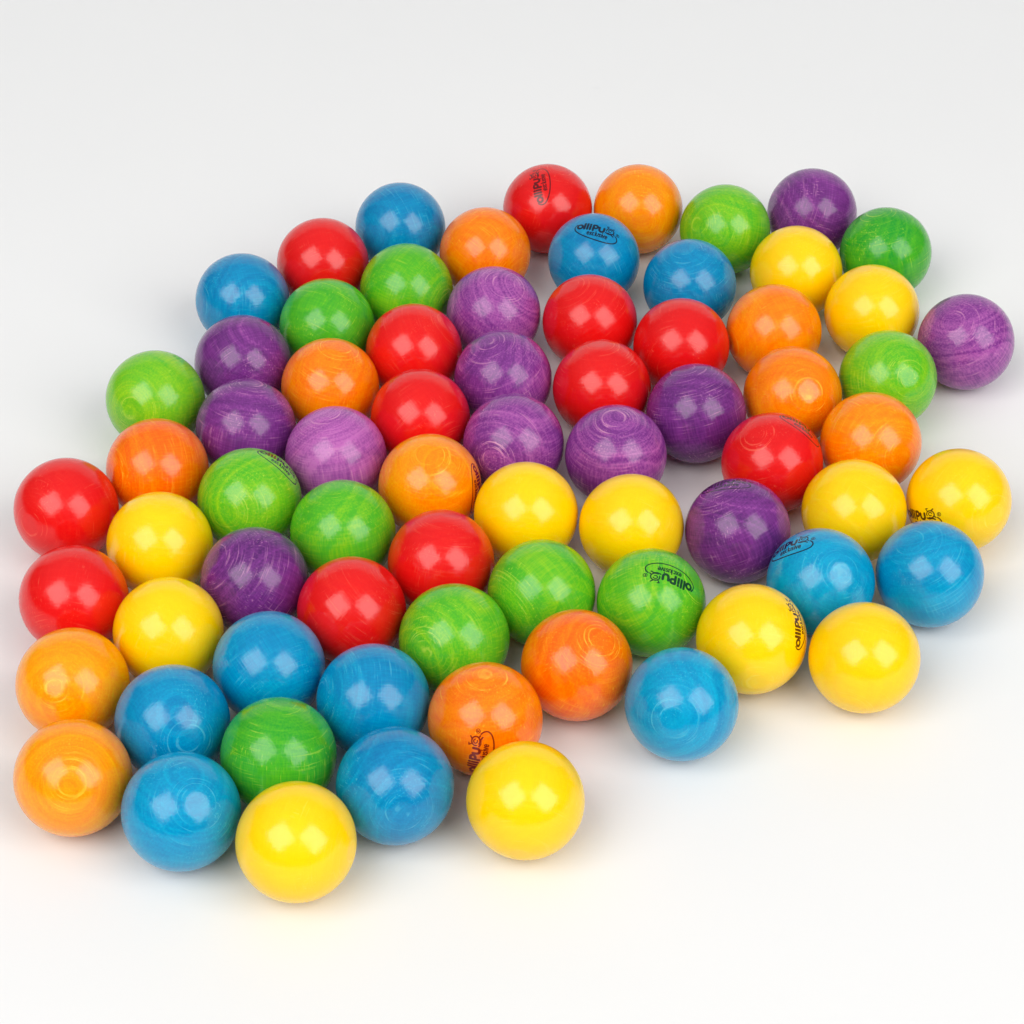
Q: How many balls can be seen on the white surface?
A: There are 72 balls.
